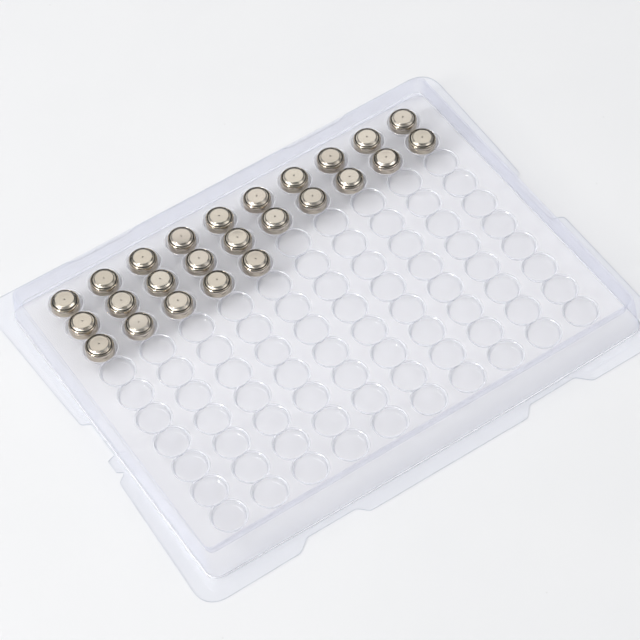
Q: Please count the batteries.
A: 25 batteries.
